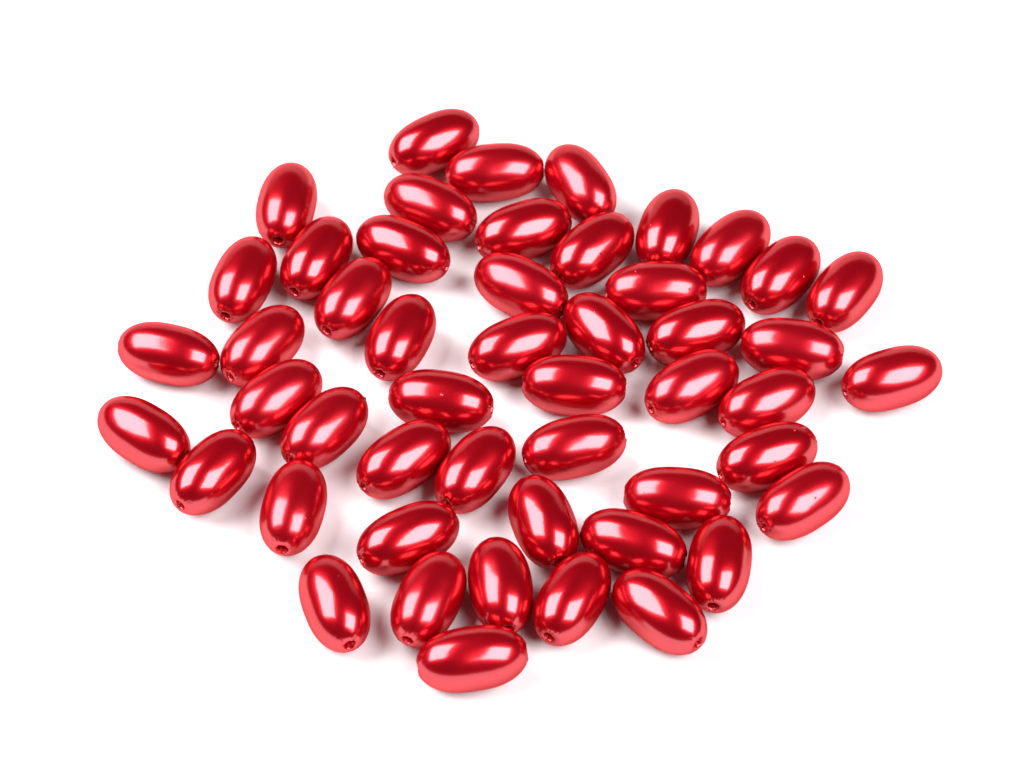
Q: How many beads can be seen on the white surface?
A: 50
